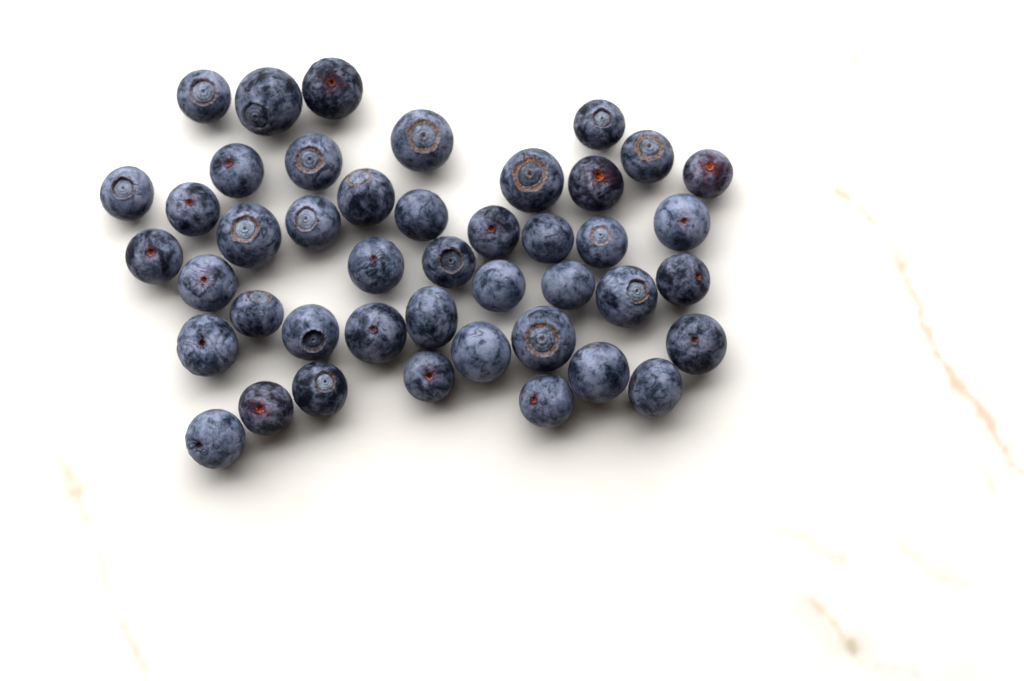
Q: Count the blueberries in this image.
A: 44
